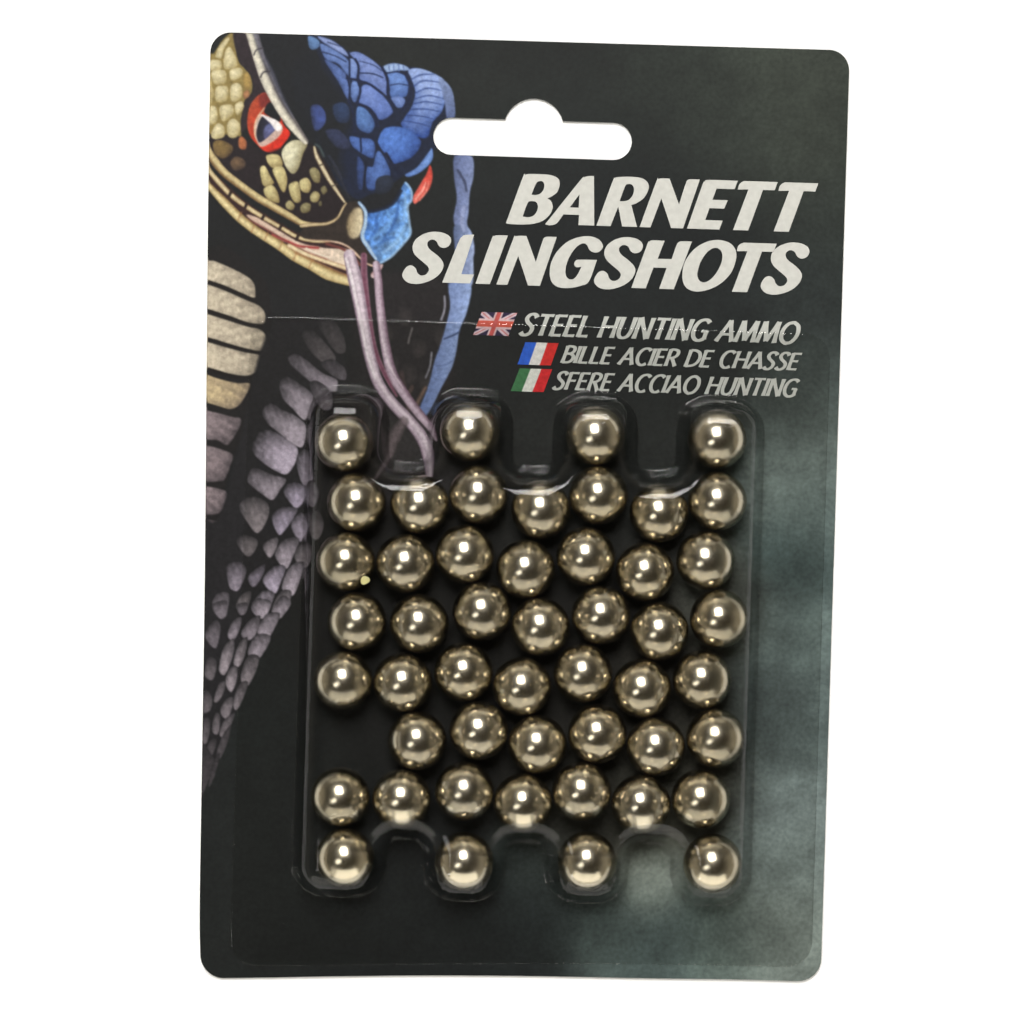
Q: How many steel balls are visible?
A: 49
